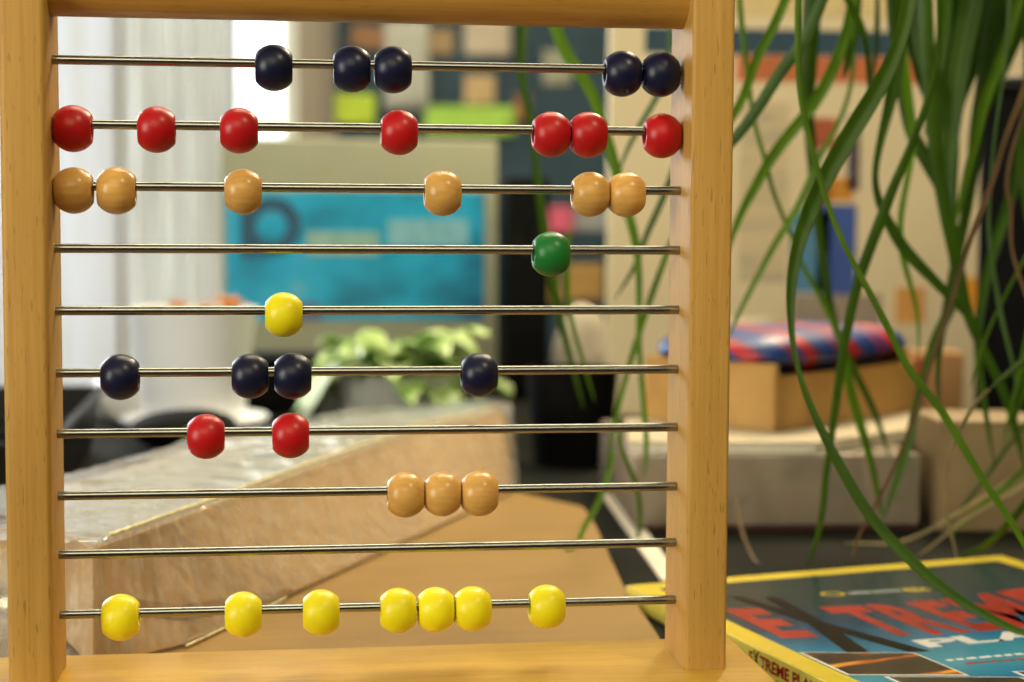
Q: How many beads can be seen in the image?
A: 36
